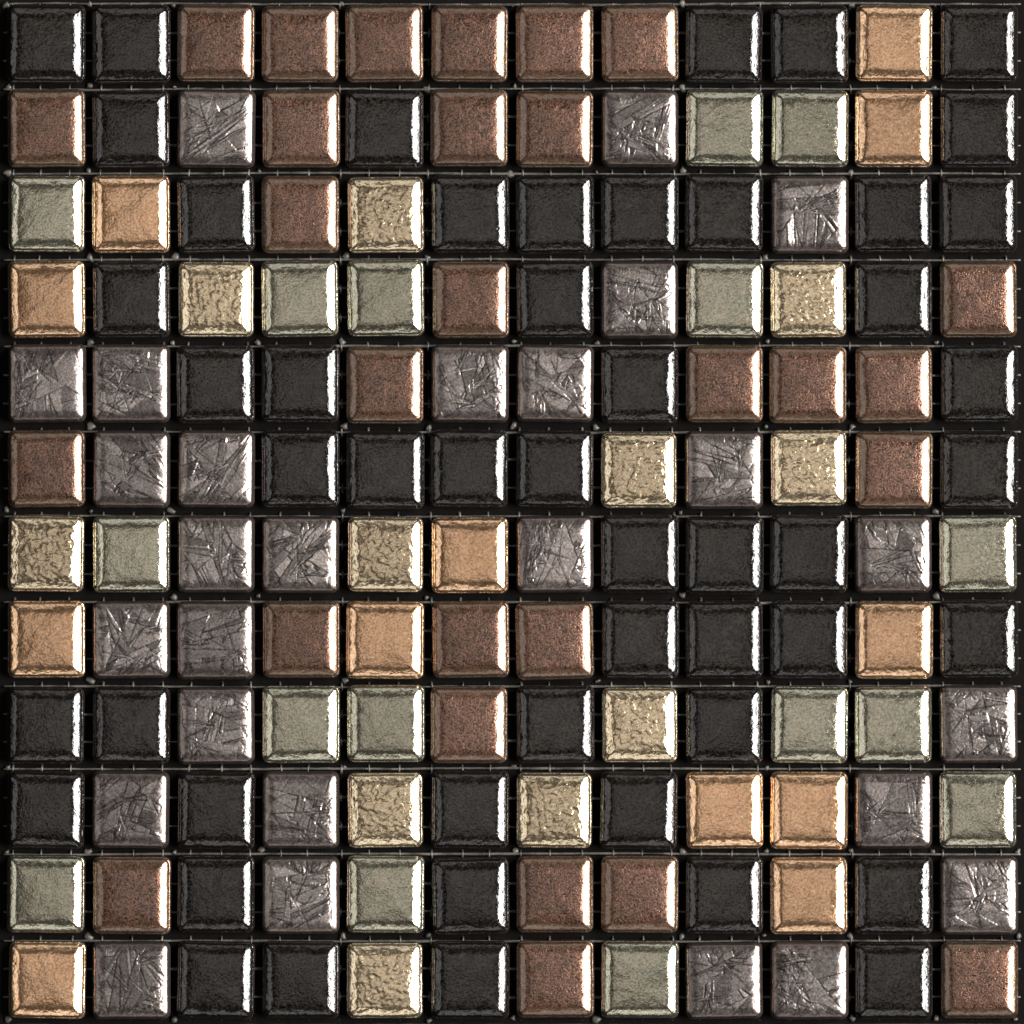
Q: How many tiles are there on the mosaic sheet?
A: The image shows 144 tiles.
